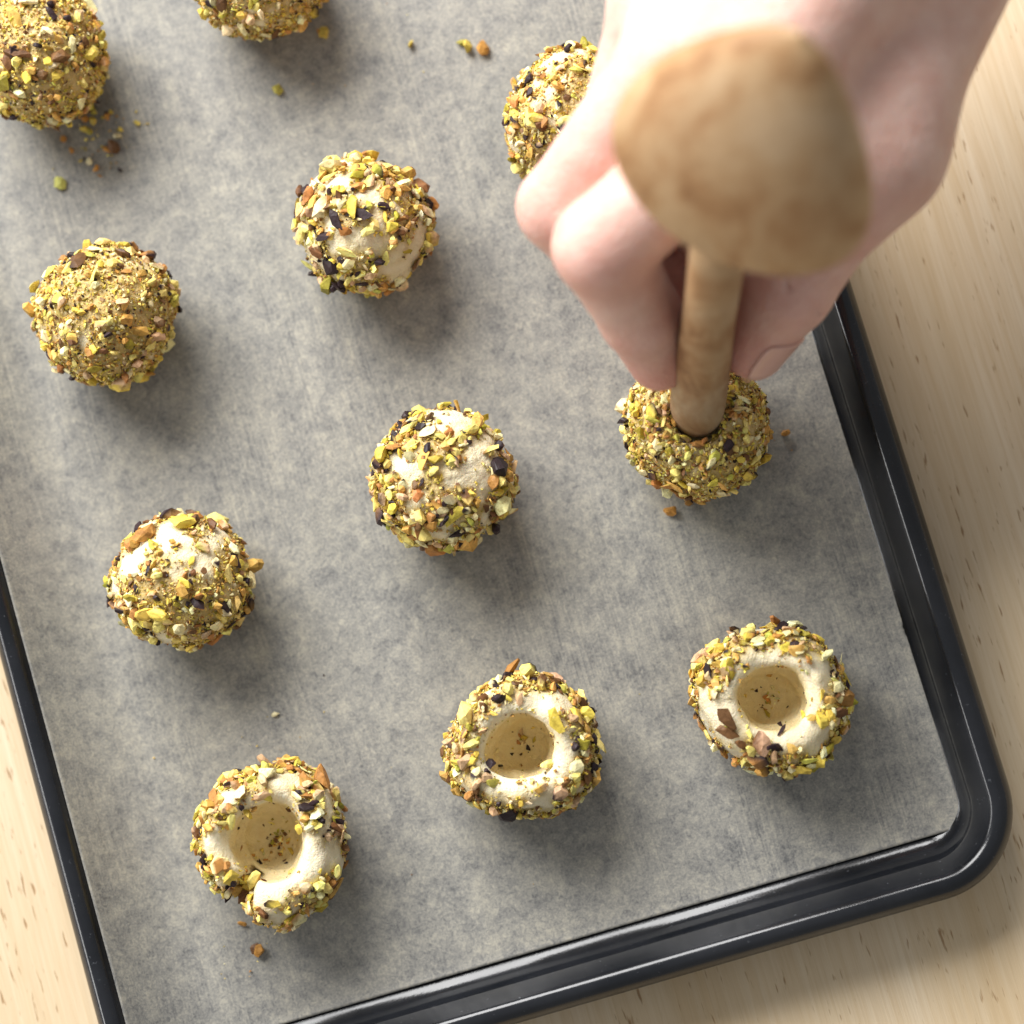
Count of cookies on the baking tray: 11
